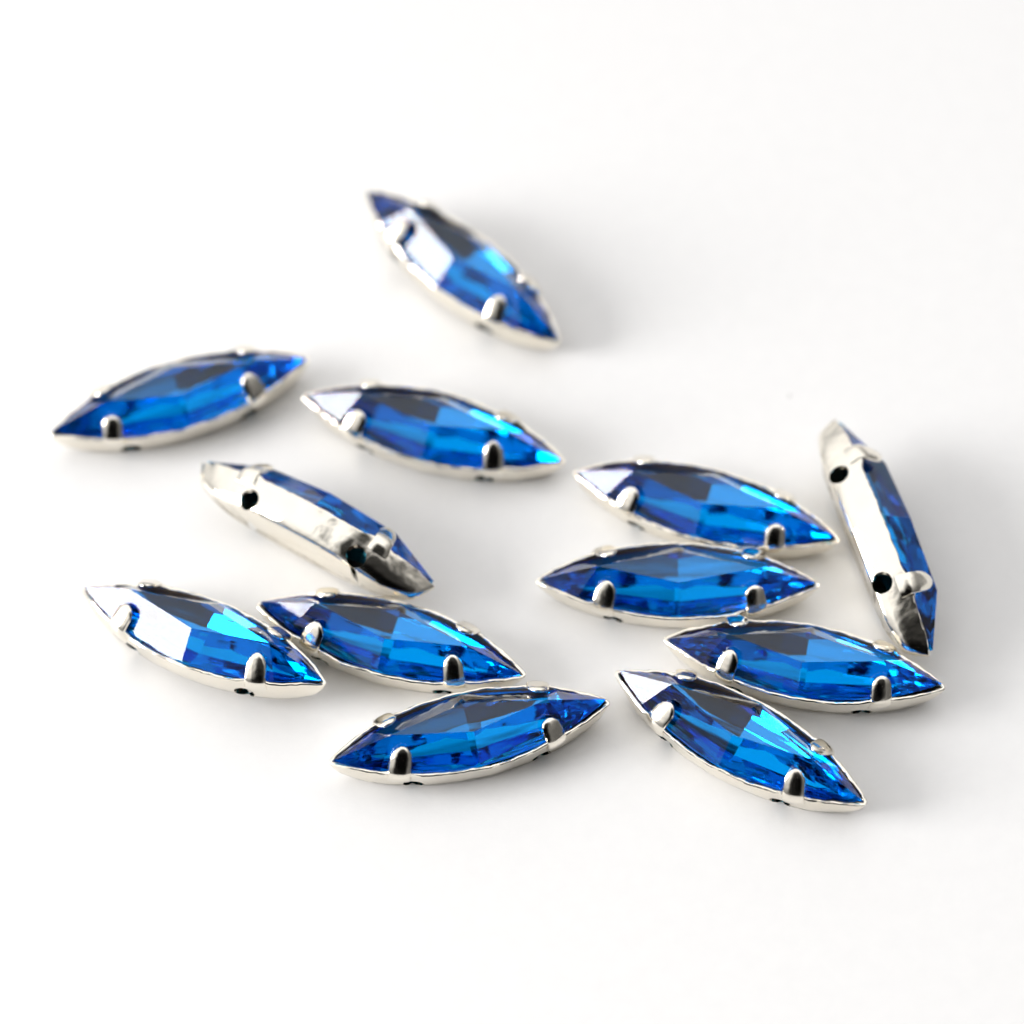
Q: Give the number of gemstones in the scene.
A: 12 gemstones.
